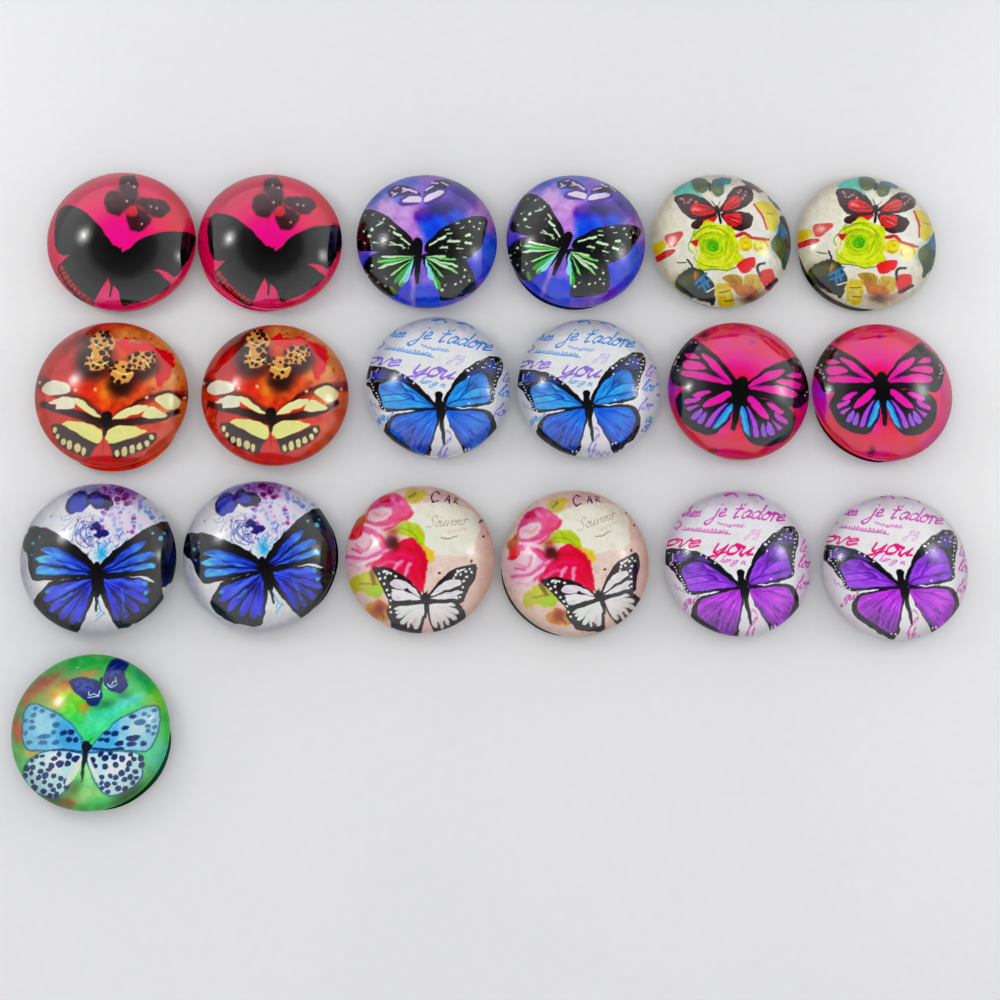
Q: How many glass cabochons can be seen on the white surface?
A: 19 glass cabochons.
